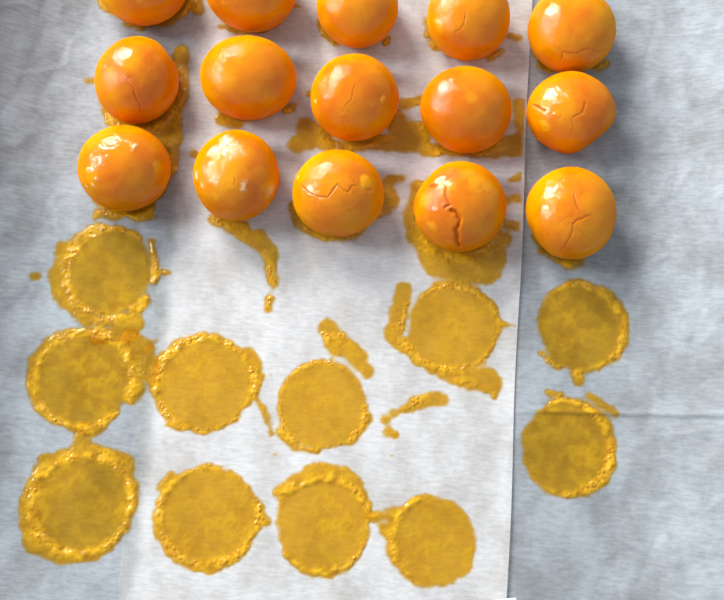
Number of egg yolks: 15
